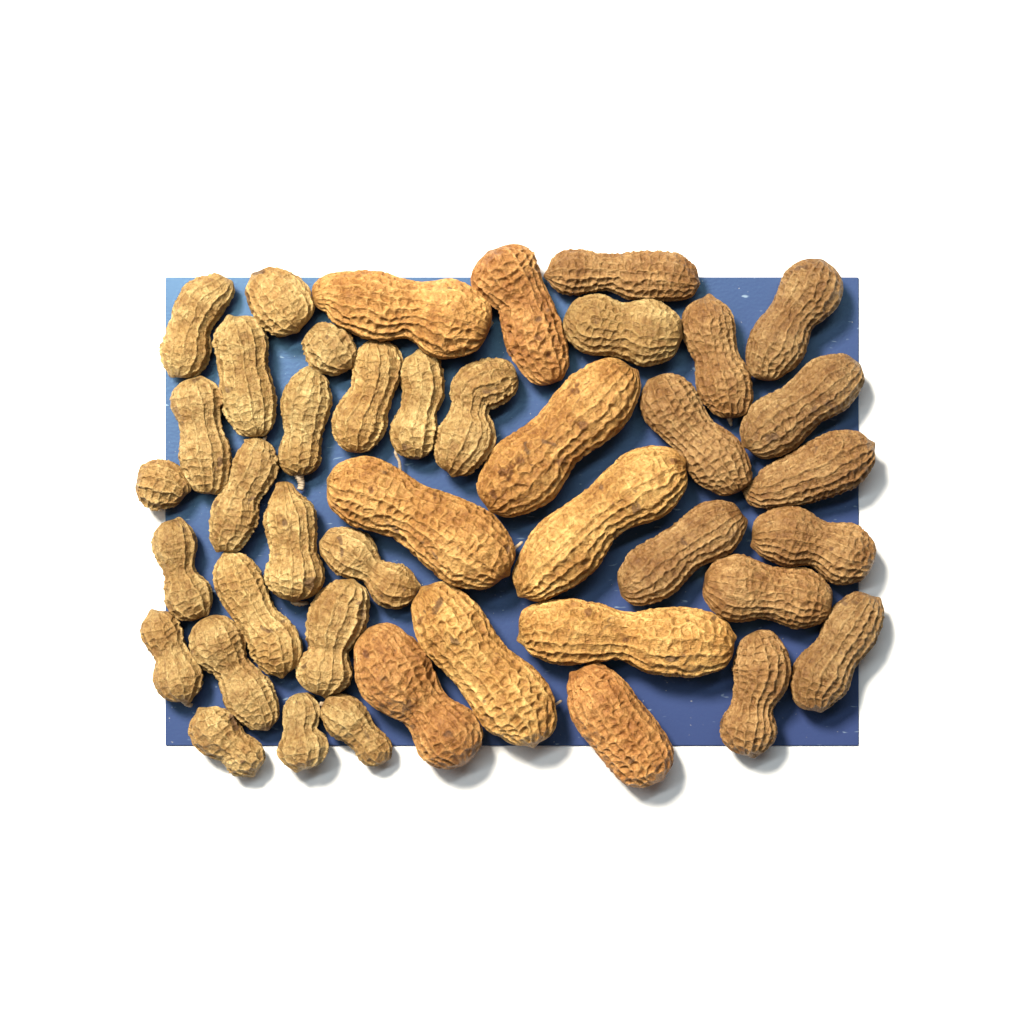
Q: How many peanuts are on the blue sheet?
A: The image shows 42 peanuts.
